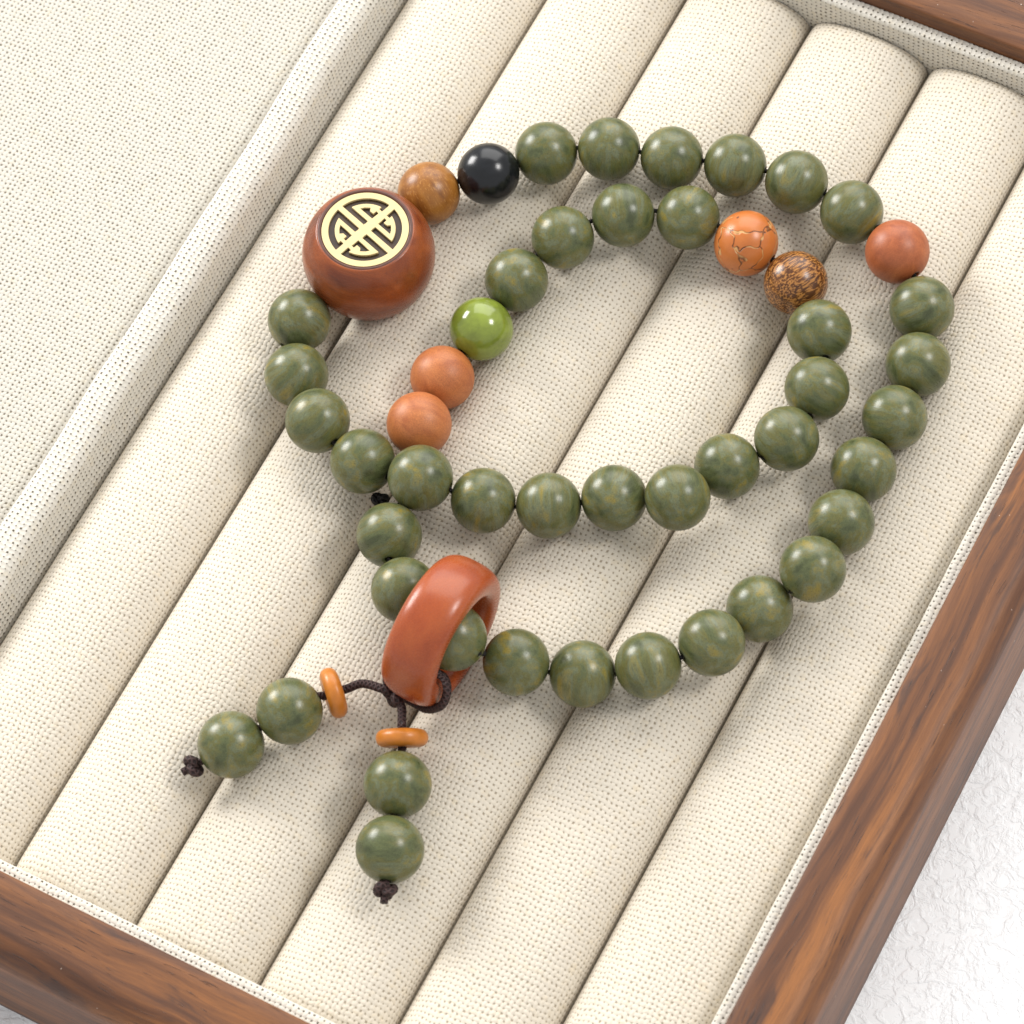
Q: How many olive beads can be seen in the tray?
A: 41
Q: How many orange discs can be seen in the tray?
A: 2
